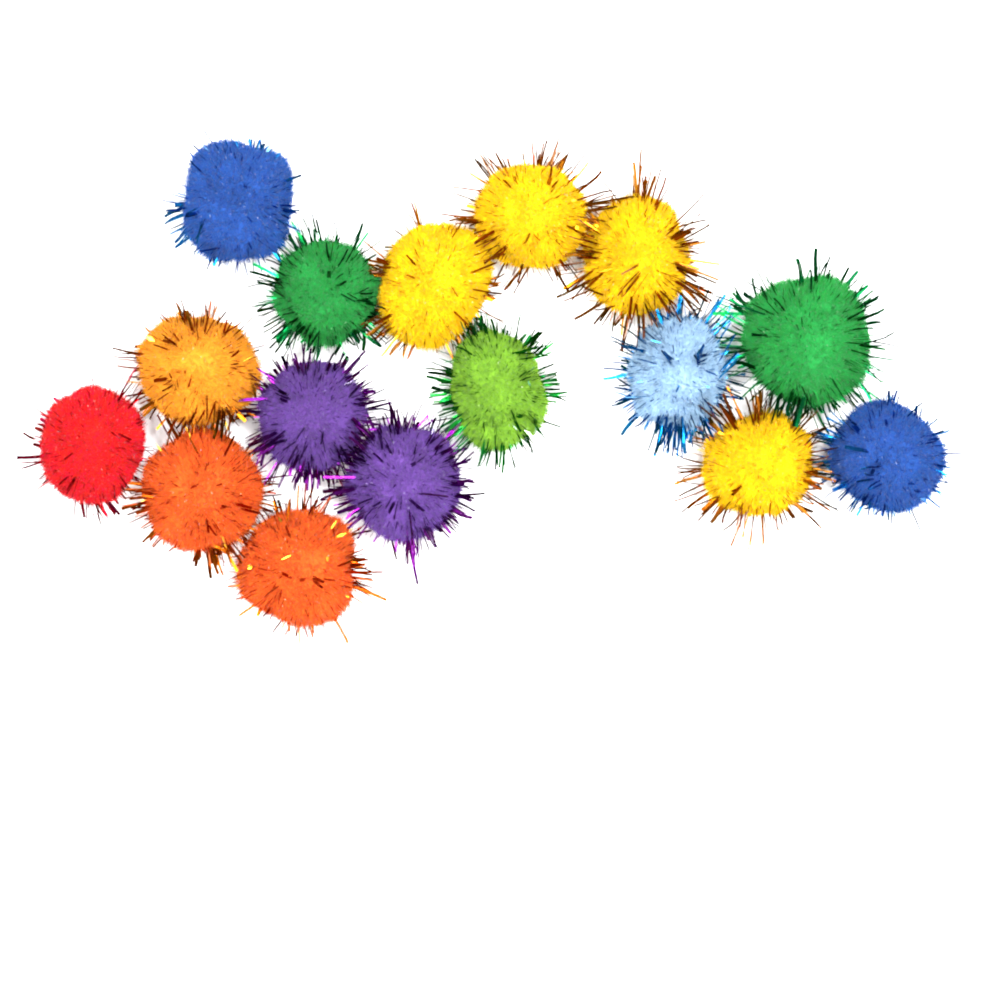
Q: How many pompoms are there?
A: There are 16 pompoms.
